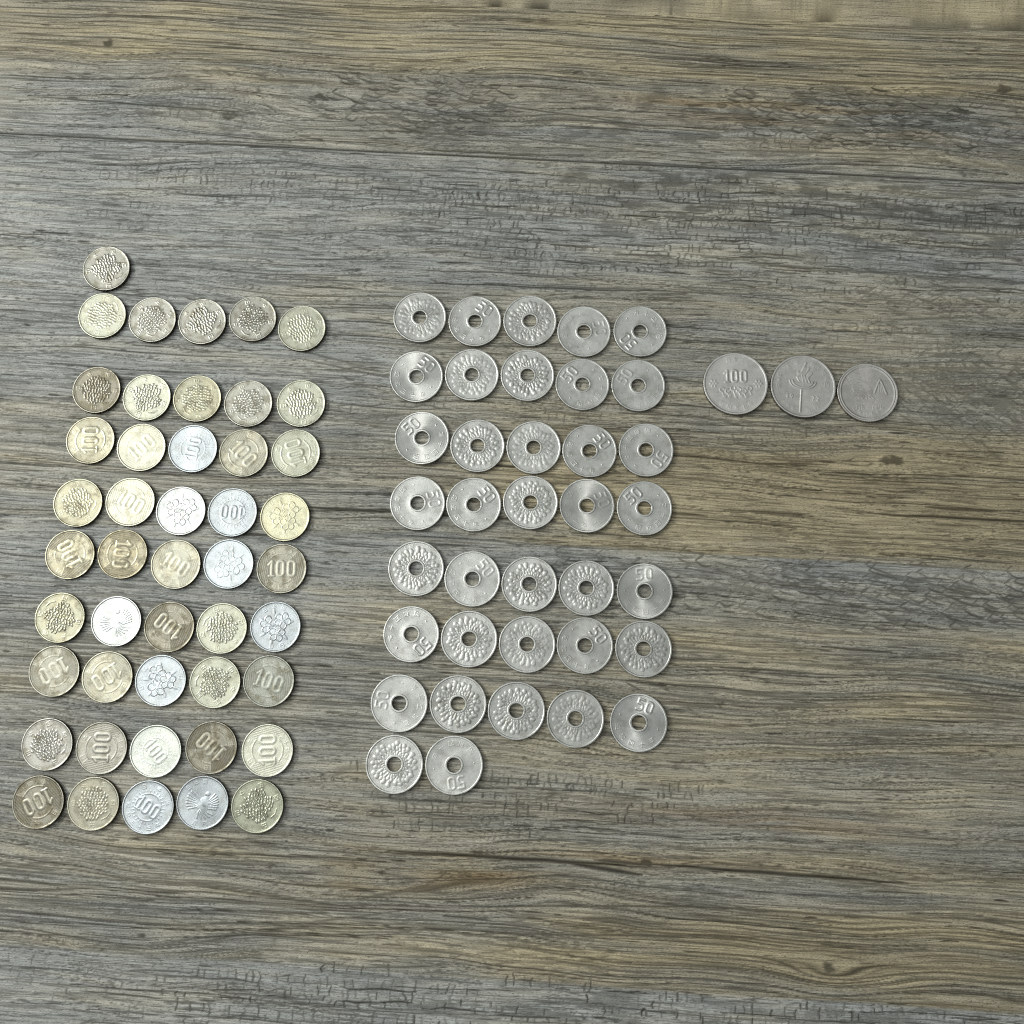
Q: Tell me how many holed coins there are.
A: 37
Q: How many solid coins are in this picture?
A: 49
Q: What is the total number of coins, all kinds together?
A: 86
